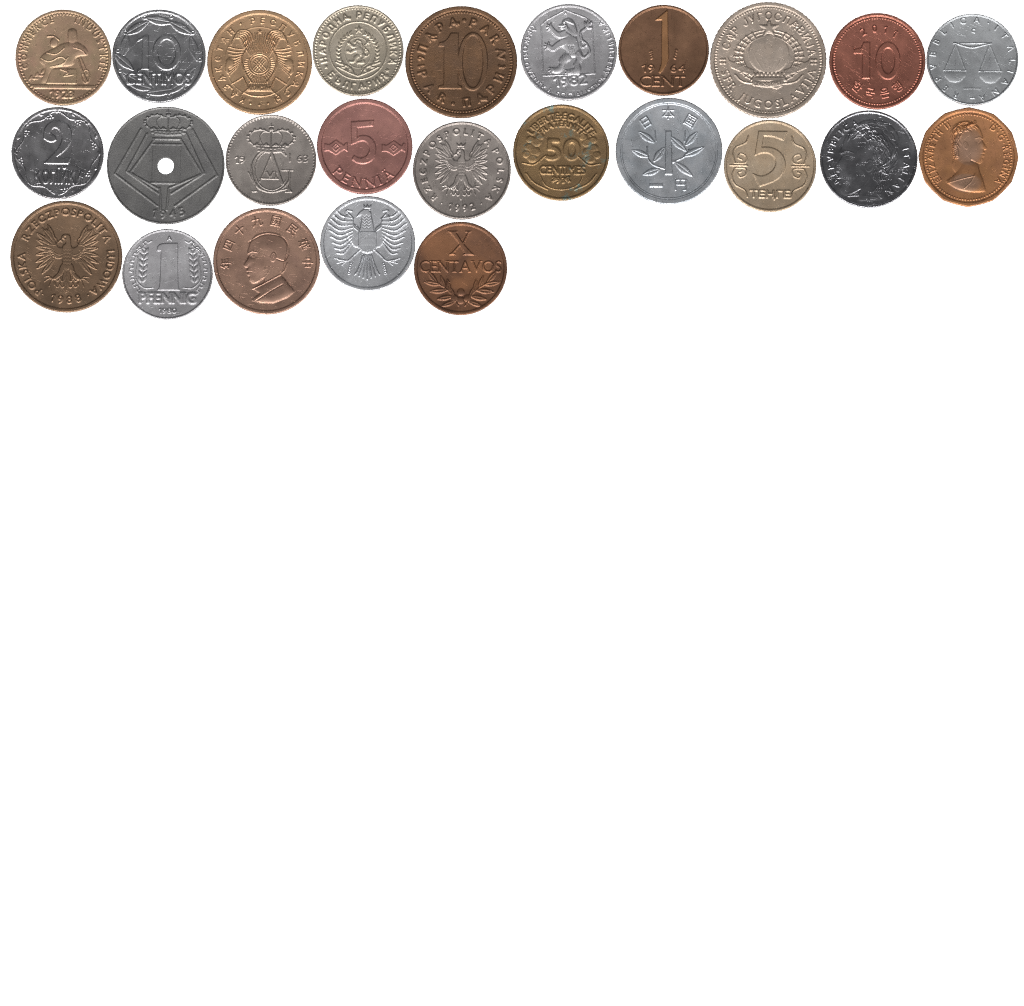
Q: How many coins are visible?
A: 25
